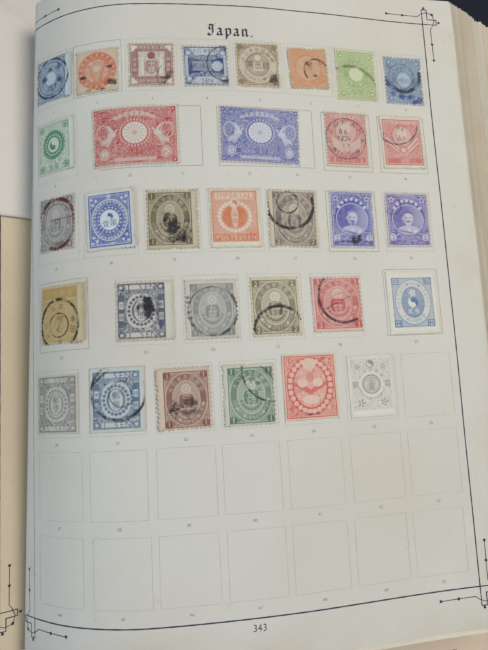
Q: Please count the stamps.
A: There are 32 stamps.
